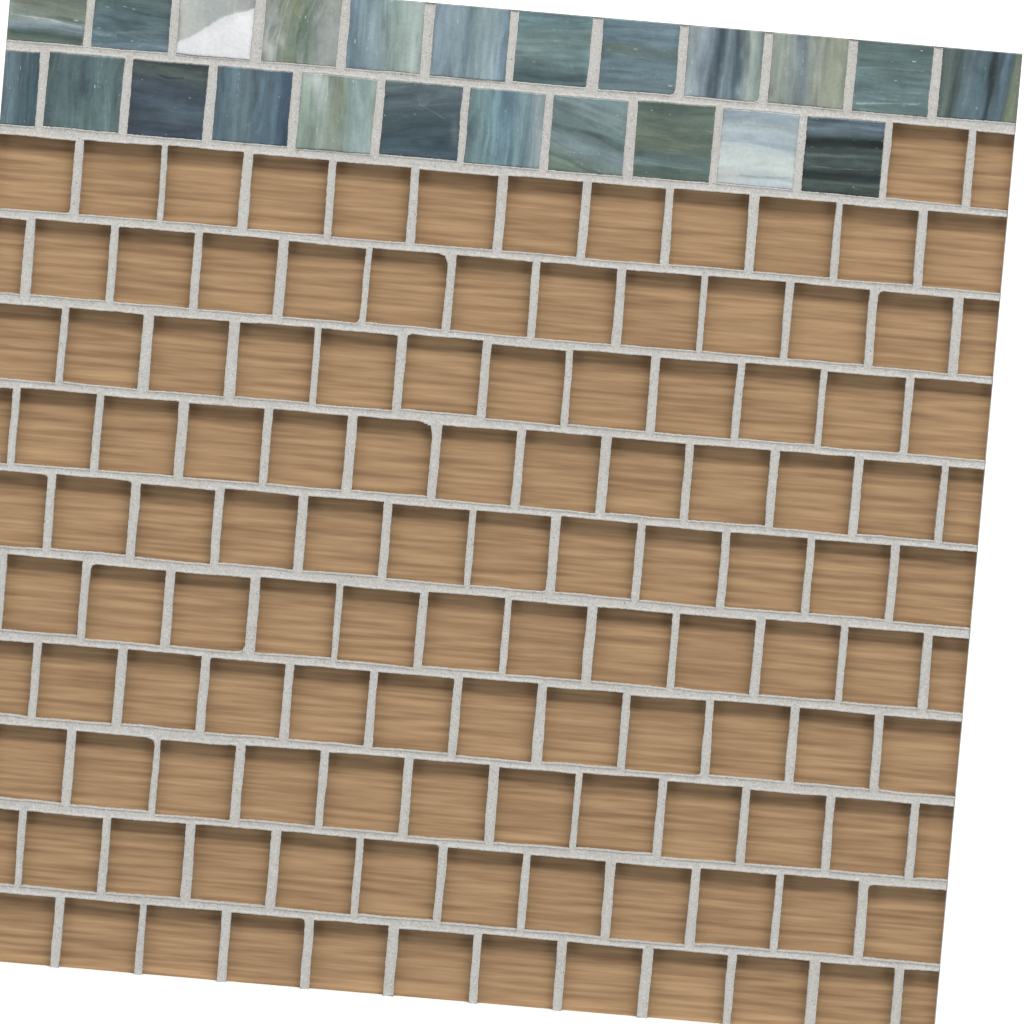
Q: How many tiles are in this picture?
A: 23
